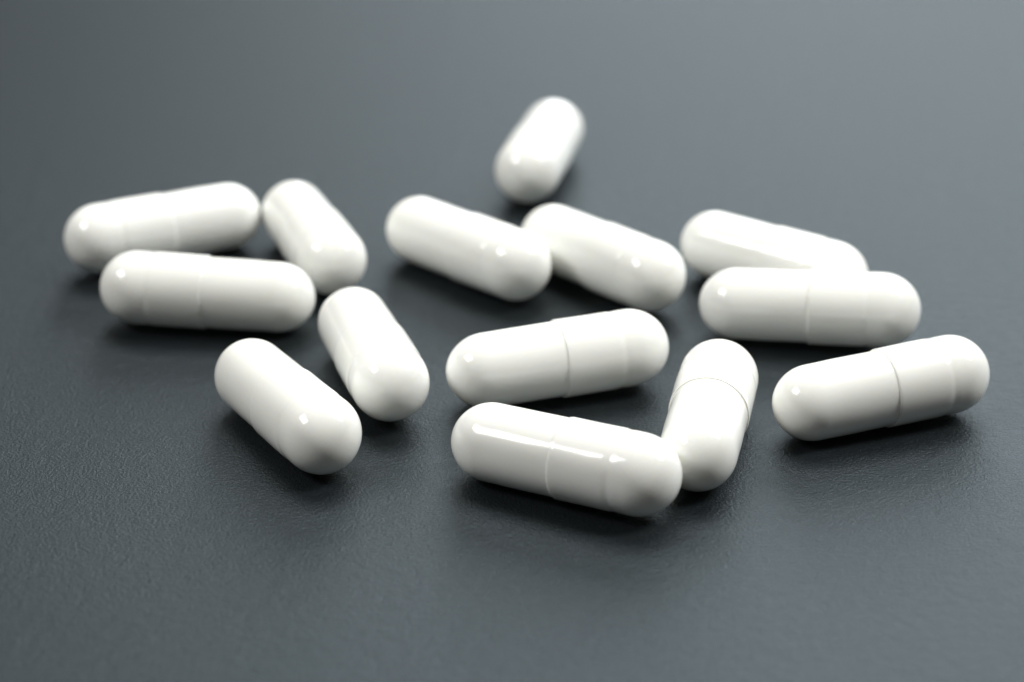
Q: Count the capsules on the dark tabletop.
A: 14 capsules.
